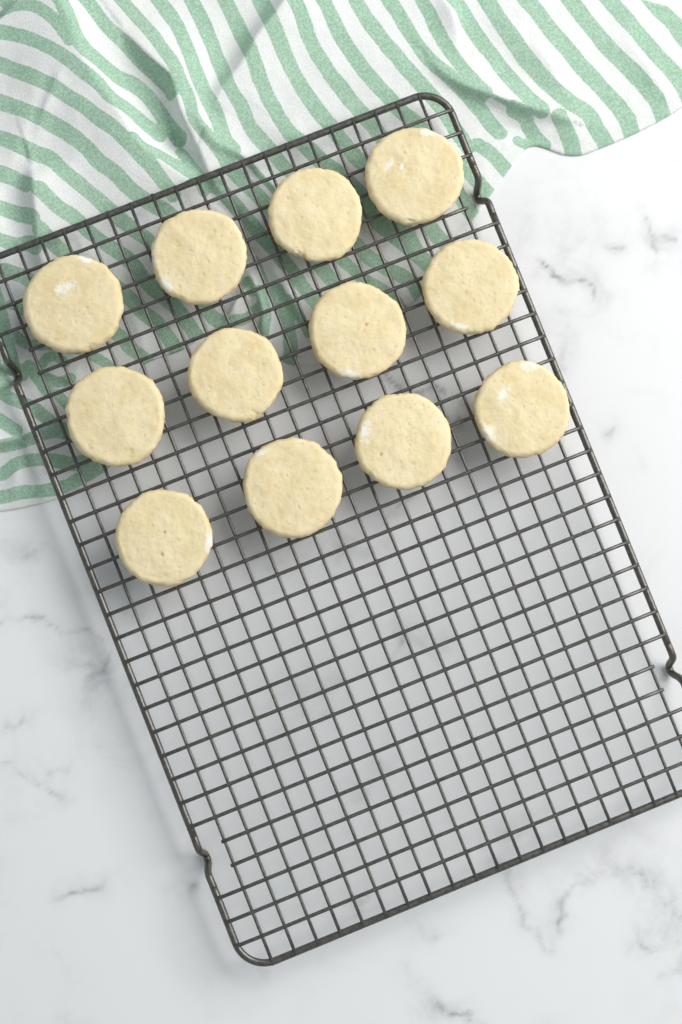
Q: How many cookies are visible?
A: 12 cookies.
